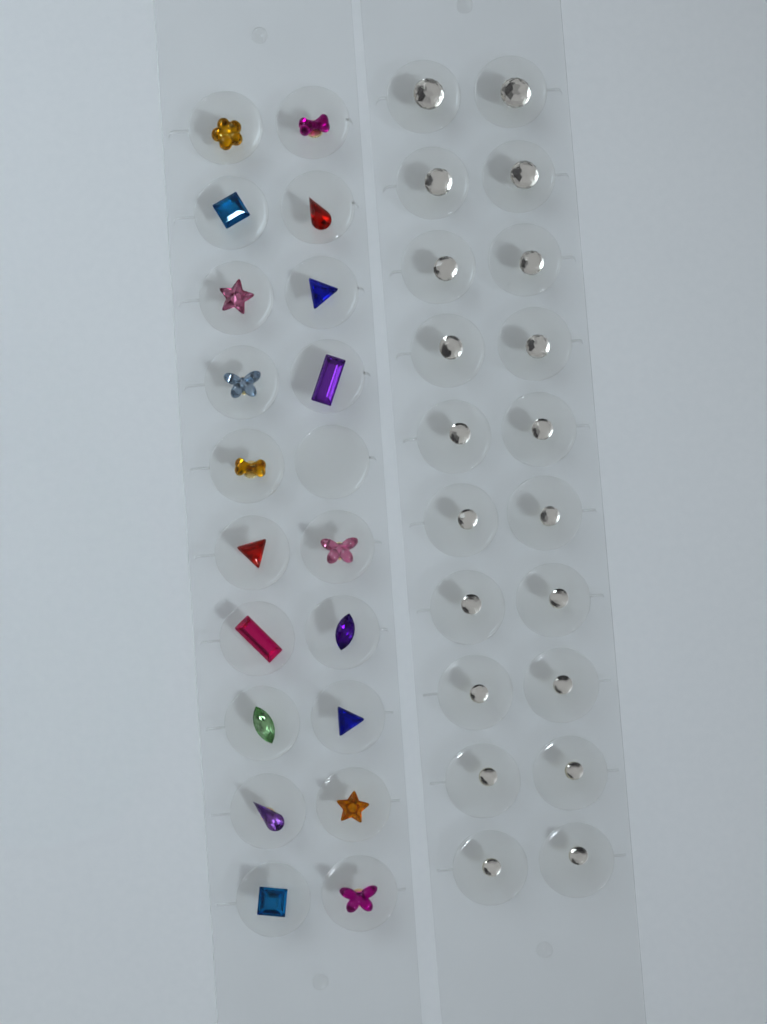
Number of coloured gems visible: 19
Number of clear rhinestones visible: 20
